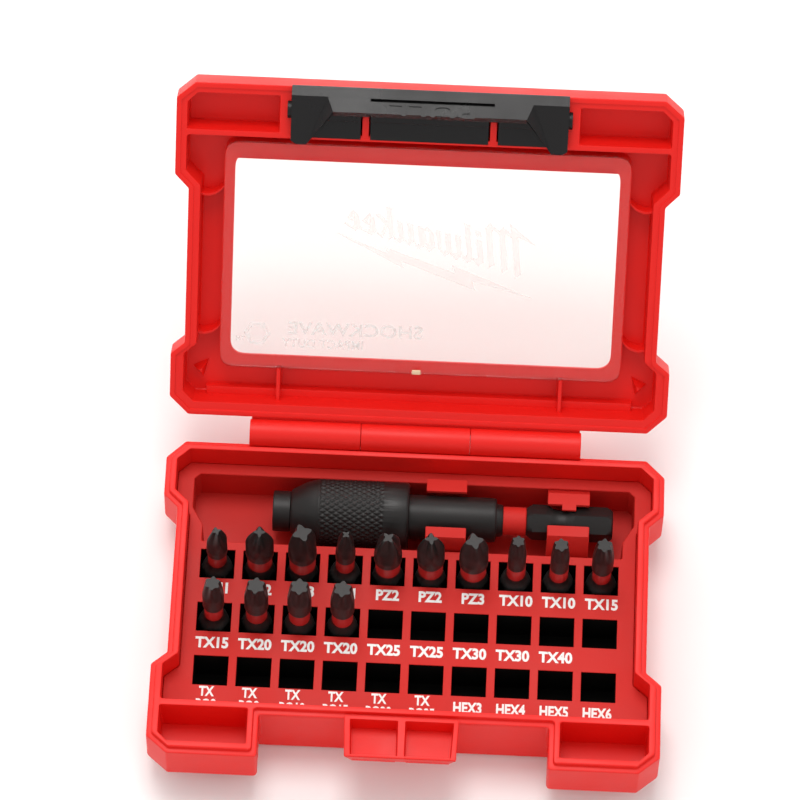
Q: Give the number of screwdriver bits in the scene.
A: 14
